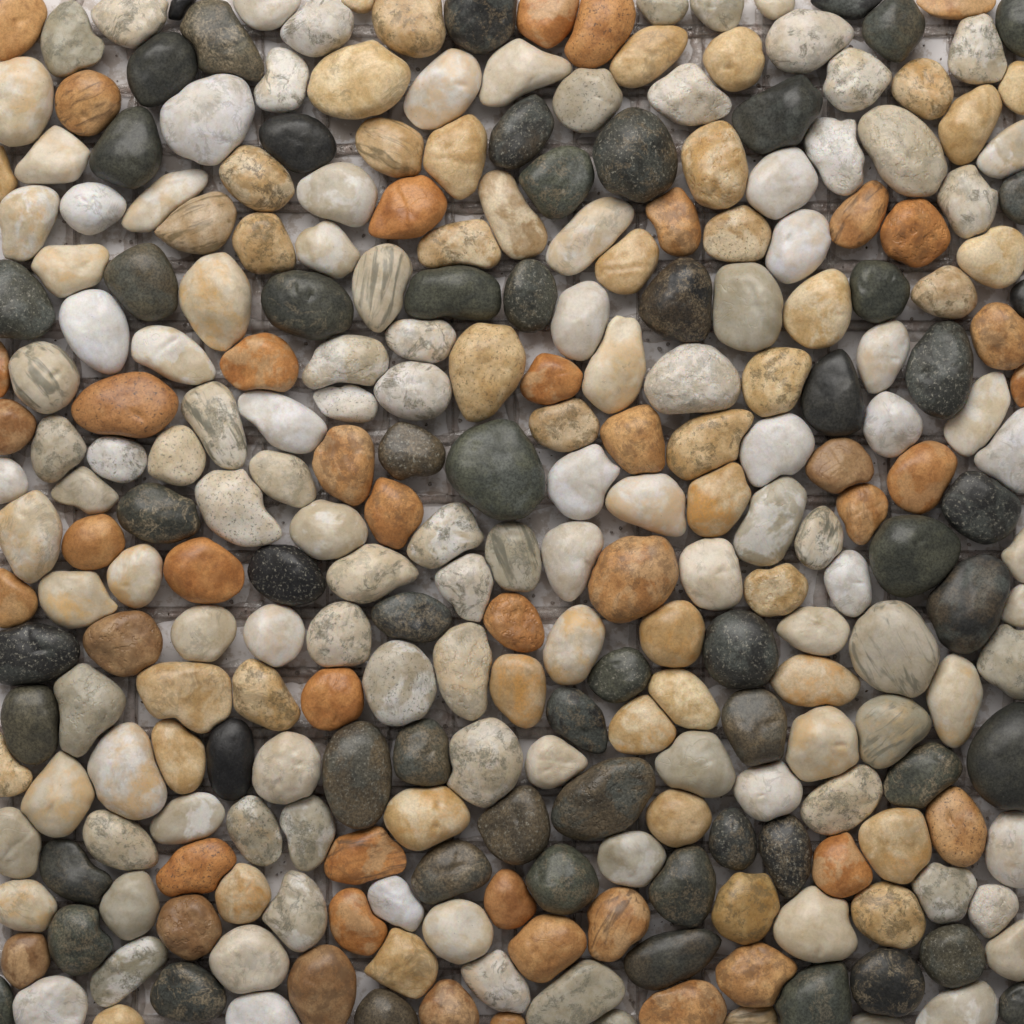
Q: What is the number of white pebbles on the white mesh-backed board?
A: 121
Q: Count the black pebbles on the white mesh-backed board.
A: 60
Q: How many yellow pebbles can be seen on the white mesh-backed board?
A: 46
